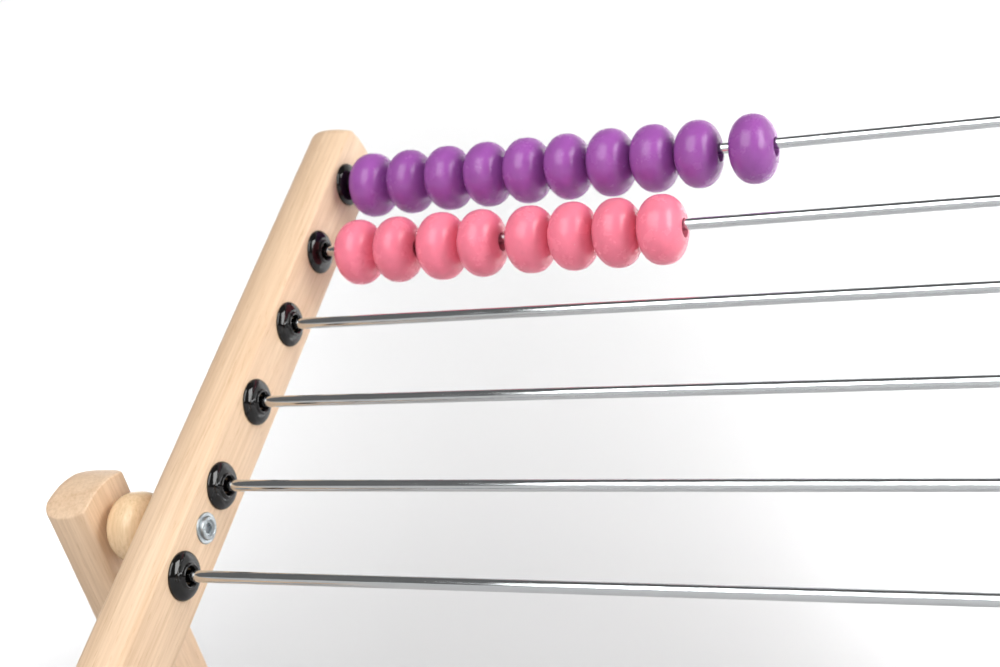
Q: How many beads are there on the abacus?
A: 18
